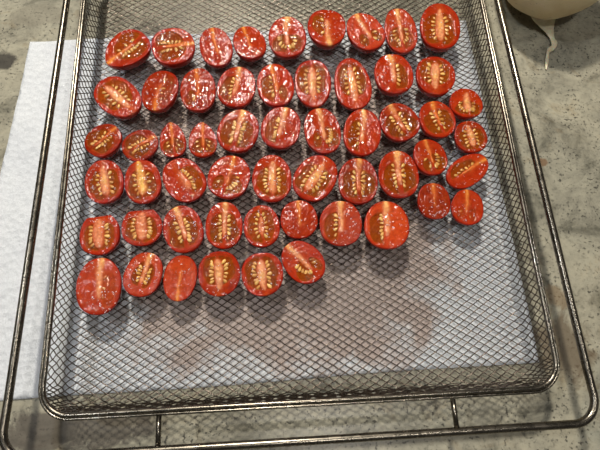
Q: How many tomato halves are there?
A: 56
